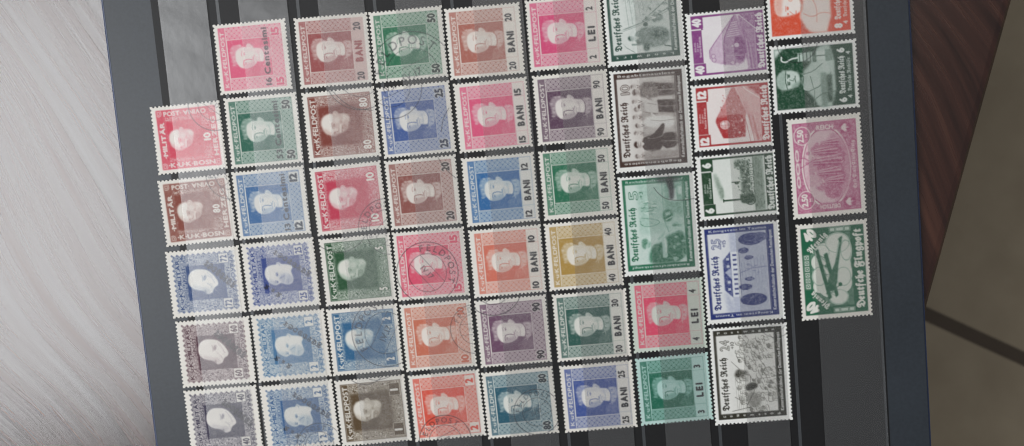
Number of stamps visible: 49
